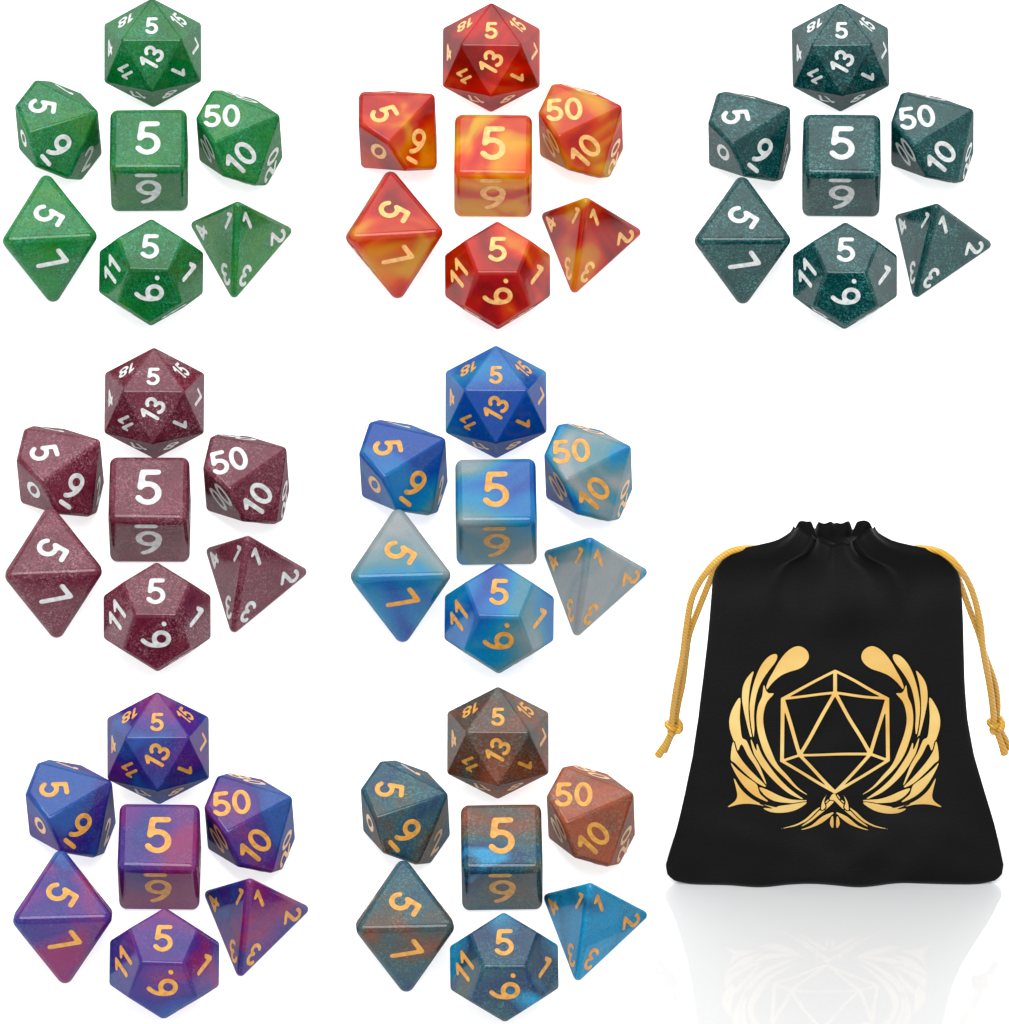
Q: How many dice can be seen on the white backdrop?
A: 49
